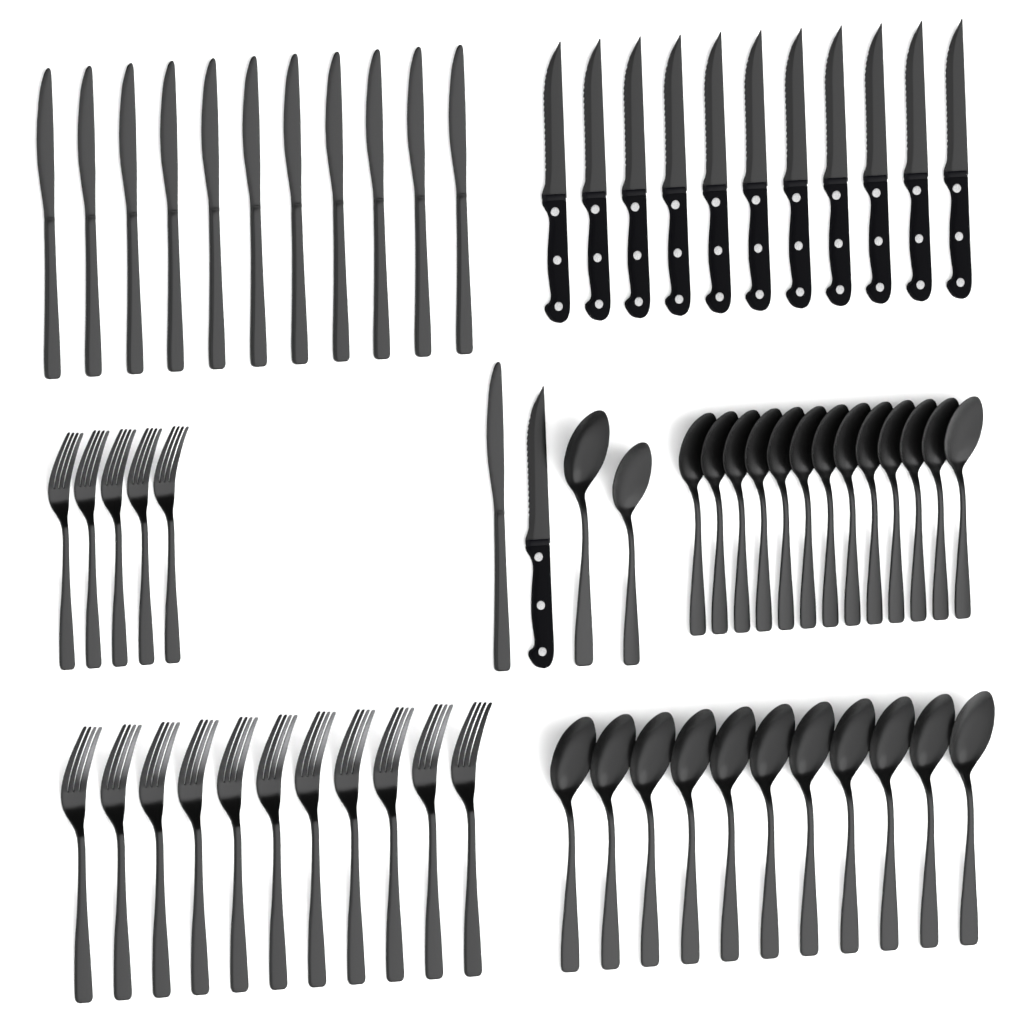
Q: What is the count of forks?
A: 16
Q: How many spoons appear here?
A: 26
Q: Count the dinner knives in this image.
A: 12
